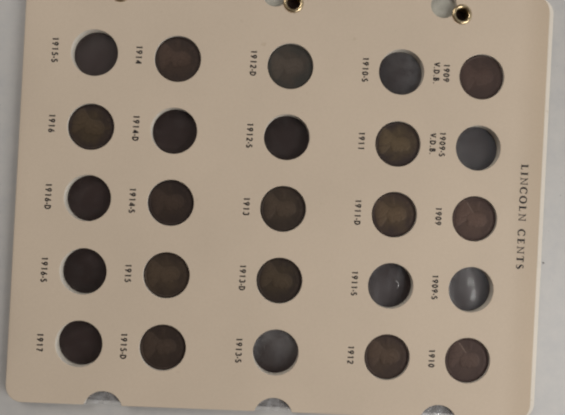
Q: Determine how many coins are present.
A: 14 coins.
